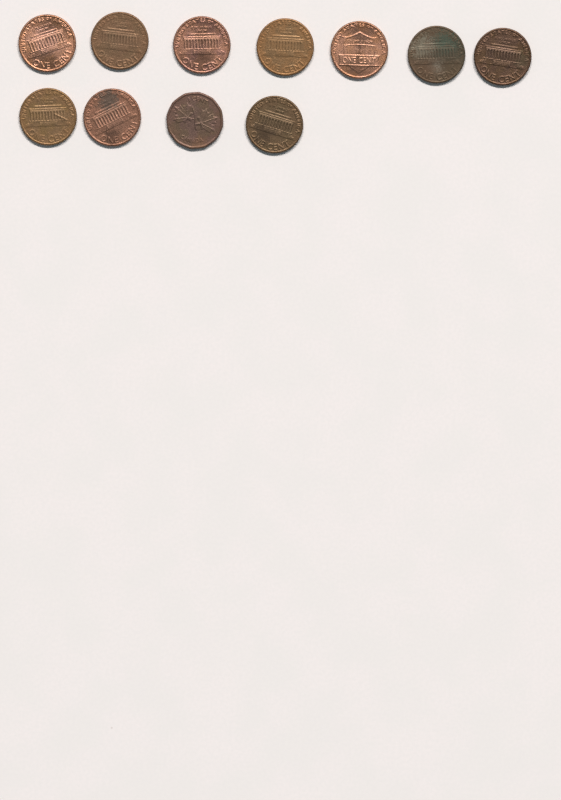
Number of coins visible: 11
